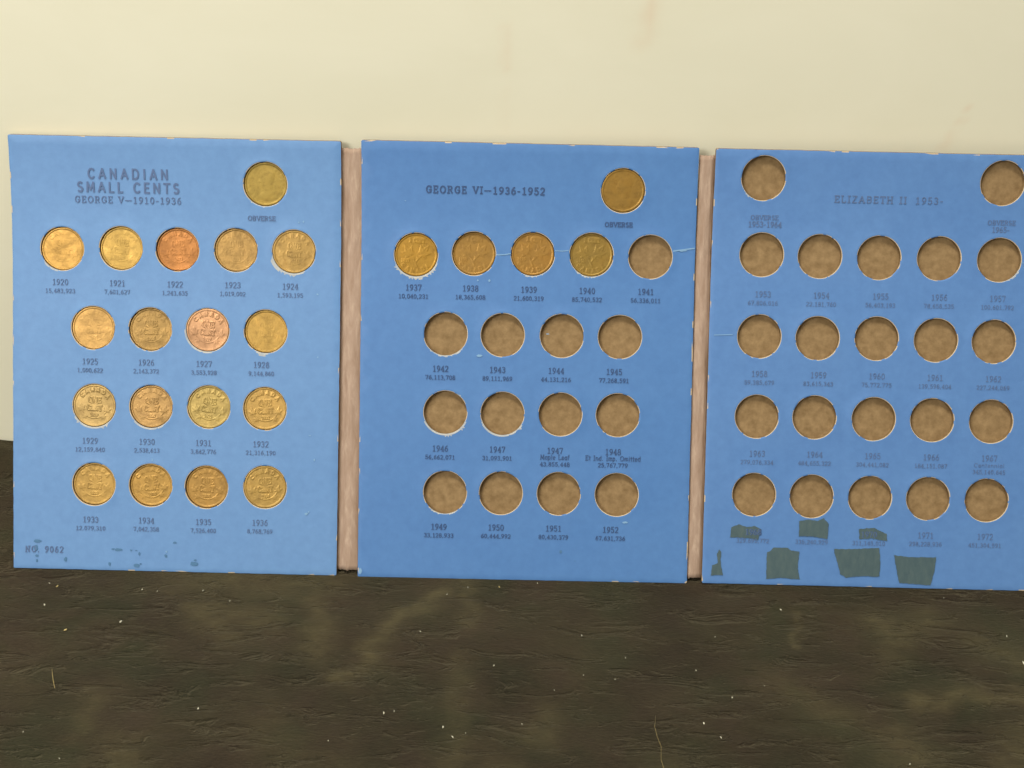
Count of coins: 23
